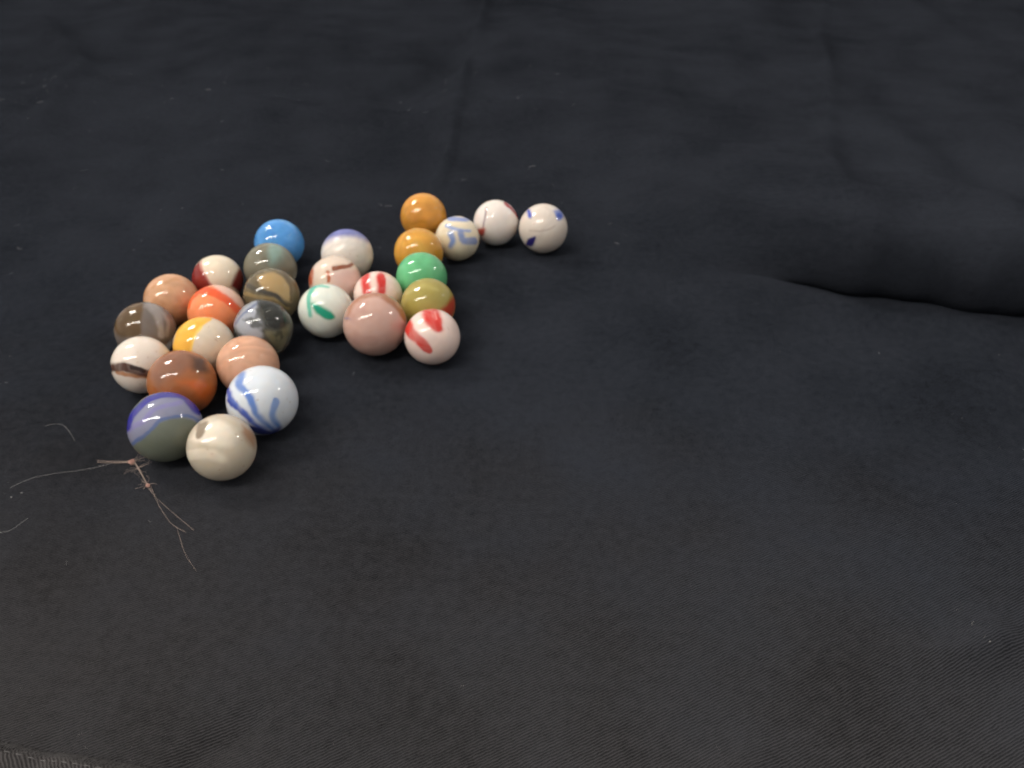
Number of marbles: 28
